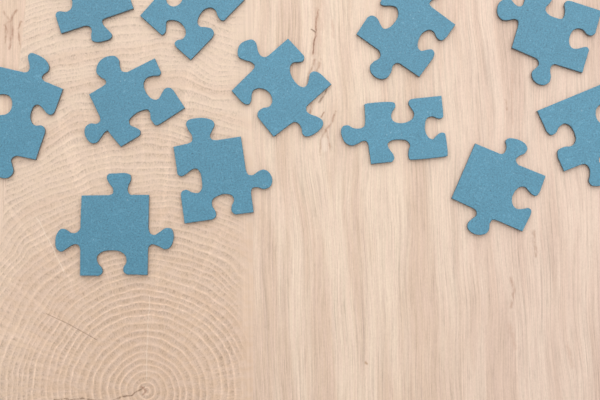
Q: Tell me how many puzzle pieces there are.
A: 12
